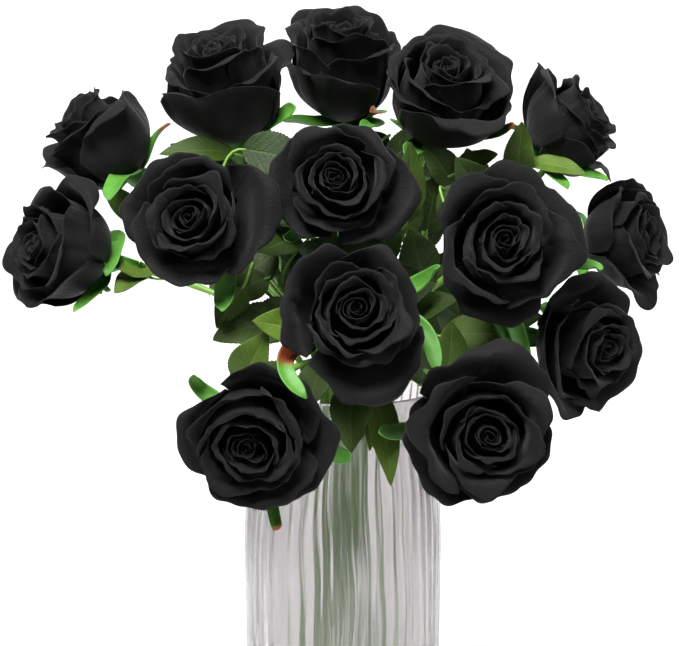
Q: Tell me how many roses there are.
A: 14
